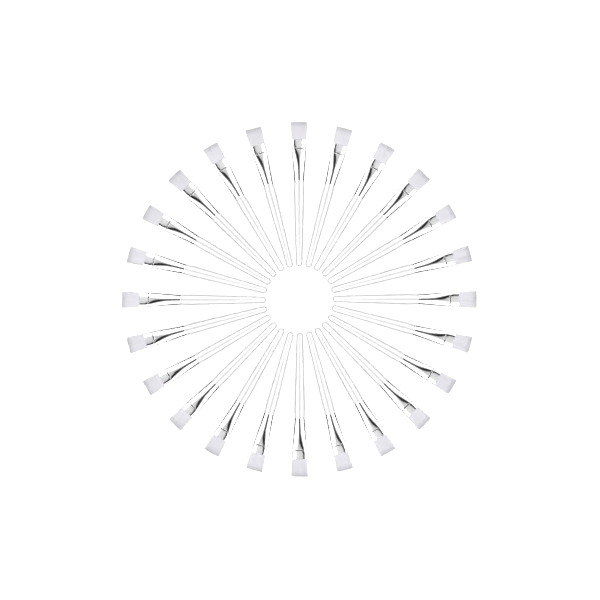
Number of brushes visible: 24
